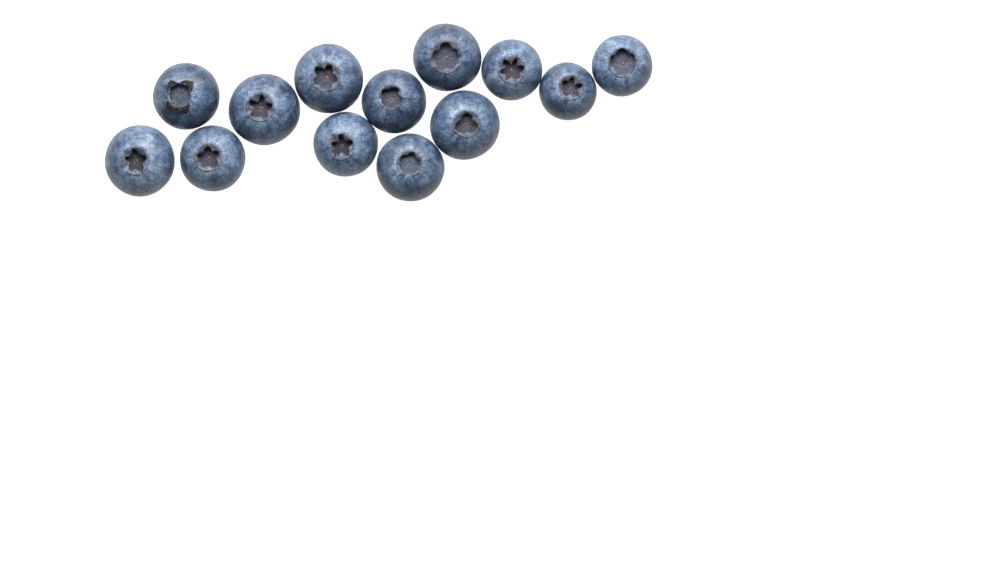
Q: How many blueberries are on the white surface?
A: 13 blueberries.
